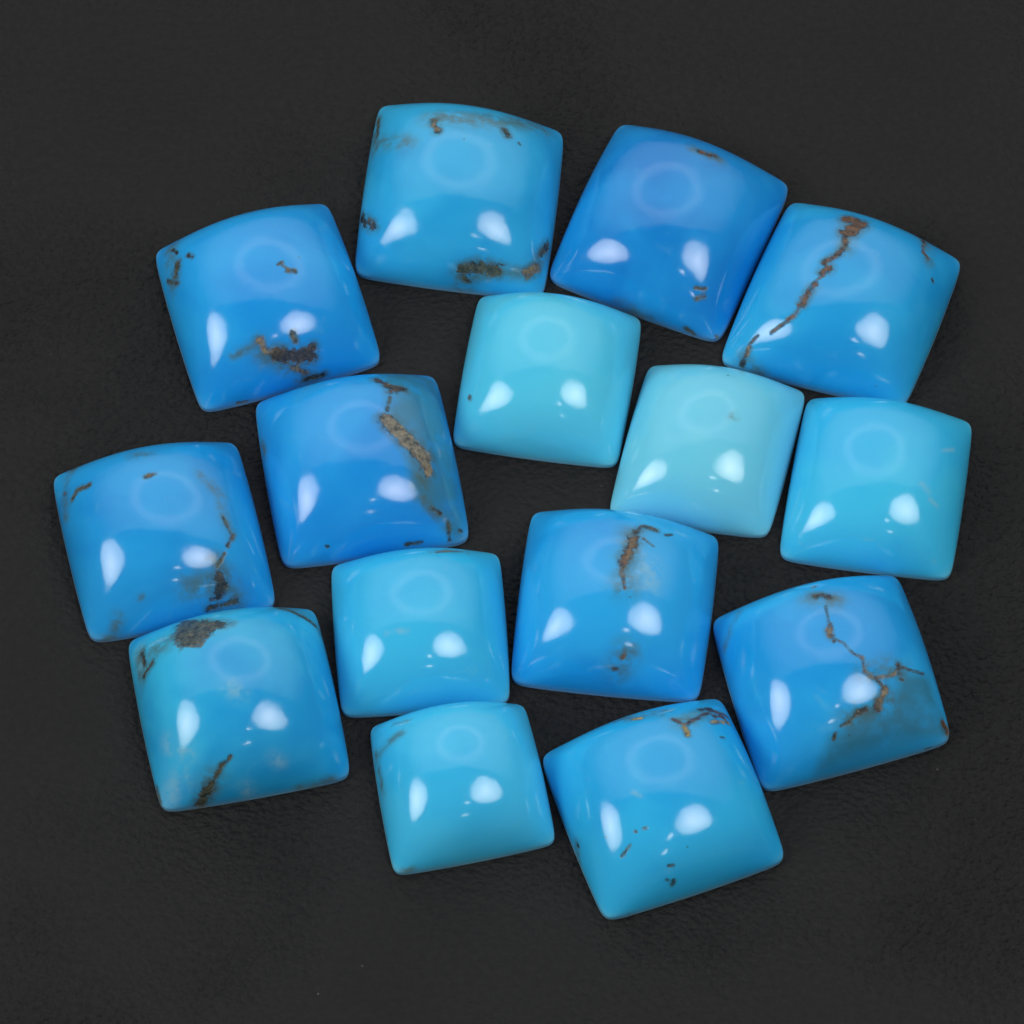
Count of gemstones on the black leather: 15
